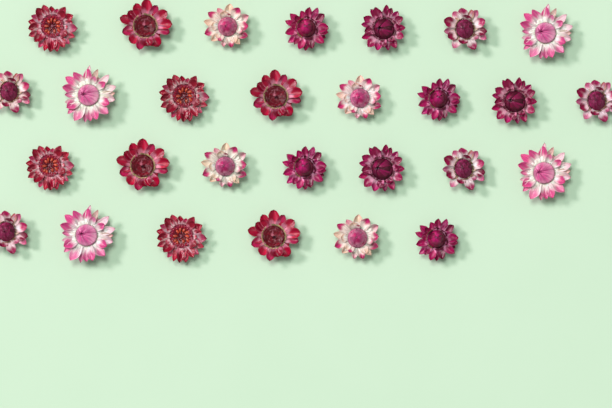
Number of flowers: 28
